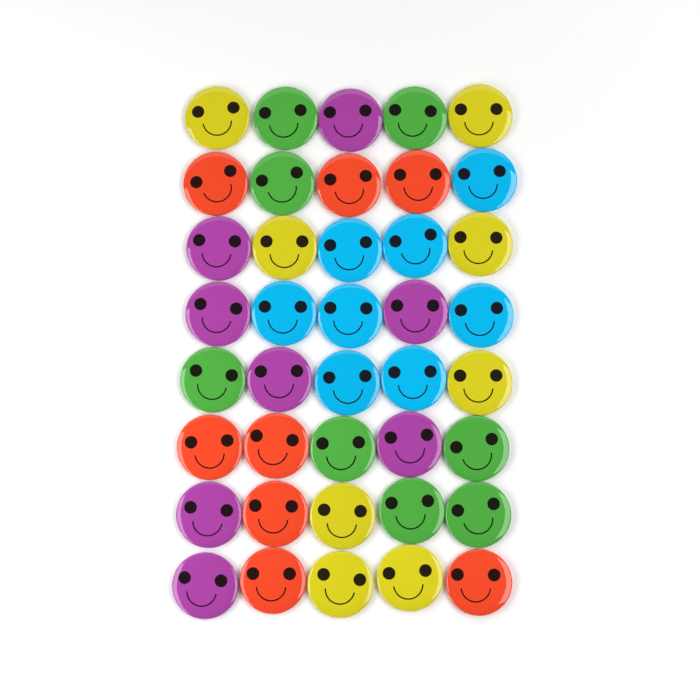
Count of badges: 40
